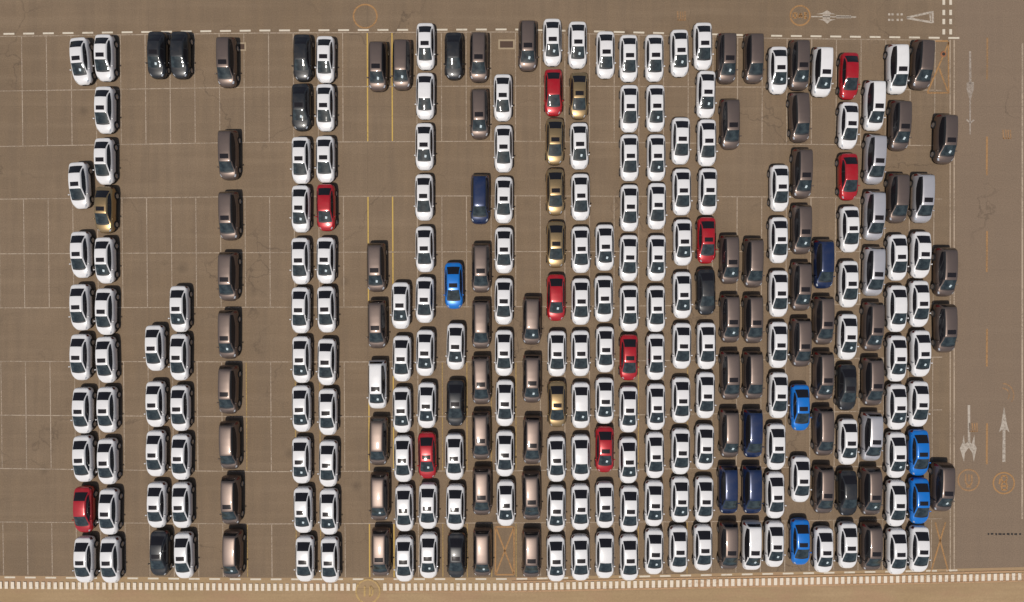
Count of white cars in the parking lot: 171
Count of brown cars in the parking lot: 62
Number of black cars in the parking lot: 11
